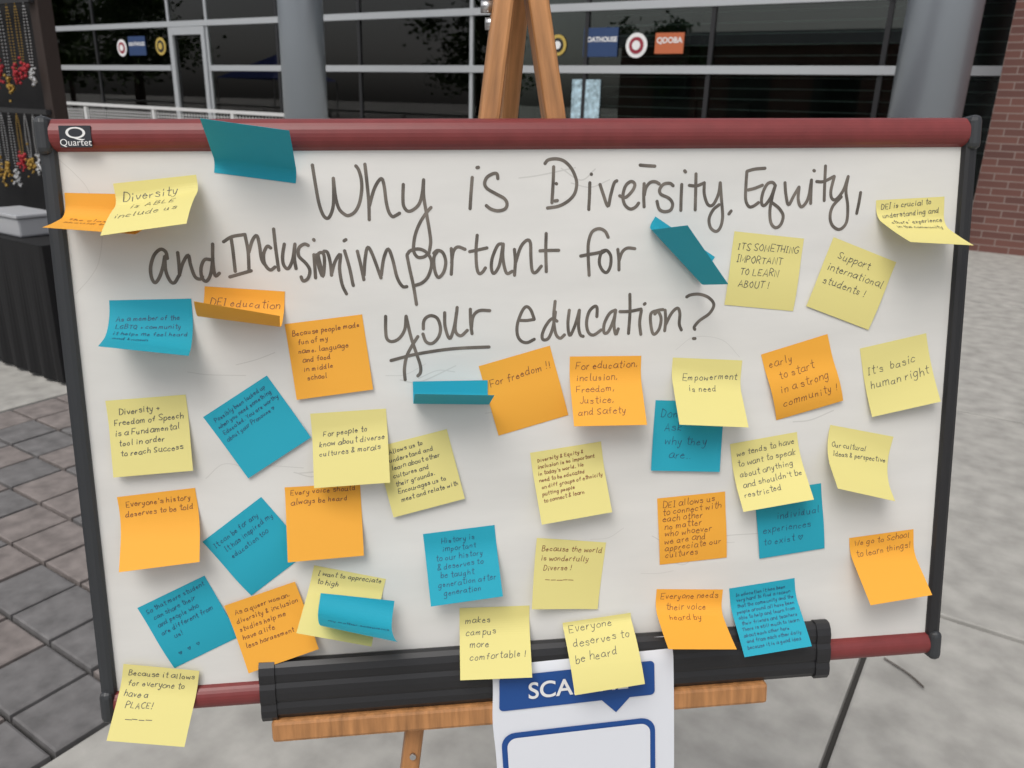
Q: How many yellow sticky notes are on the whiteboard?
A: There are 17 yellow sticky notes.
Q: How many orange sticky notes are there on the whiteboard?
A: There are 12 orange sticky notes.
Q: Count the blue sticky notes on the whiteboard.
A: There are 12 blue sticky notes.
